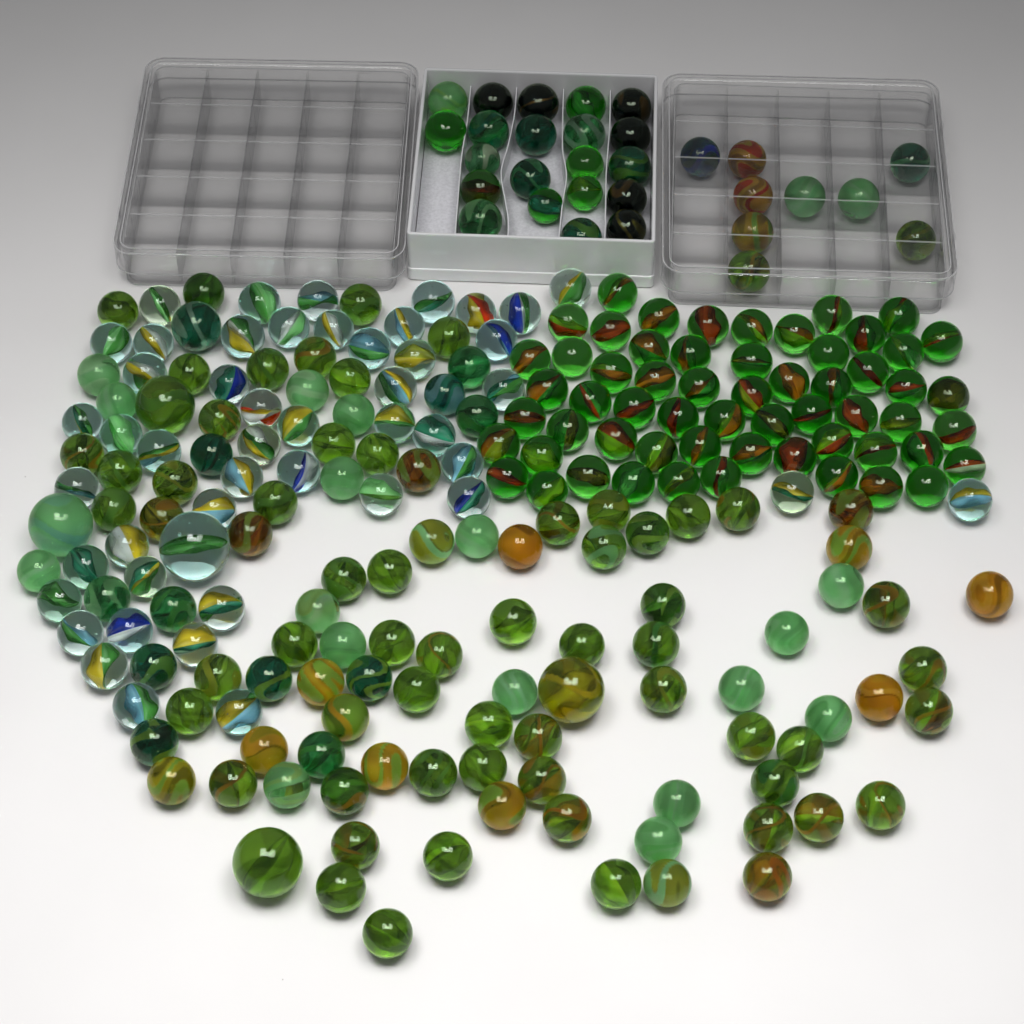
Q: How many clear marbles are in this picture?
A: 49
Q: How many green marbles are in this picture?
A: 183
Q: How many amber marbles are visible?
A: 13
